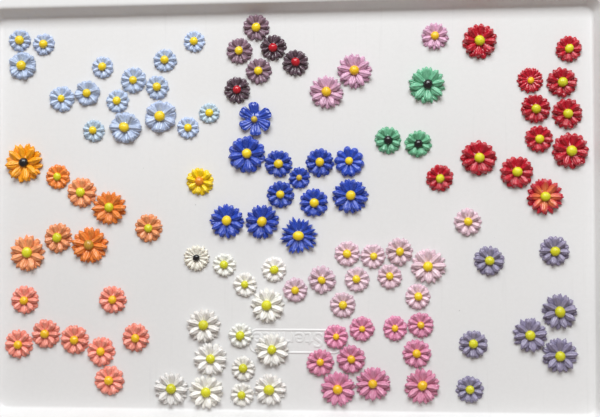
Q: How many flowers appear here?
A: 111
